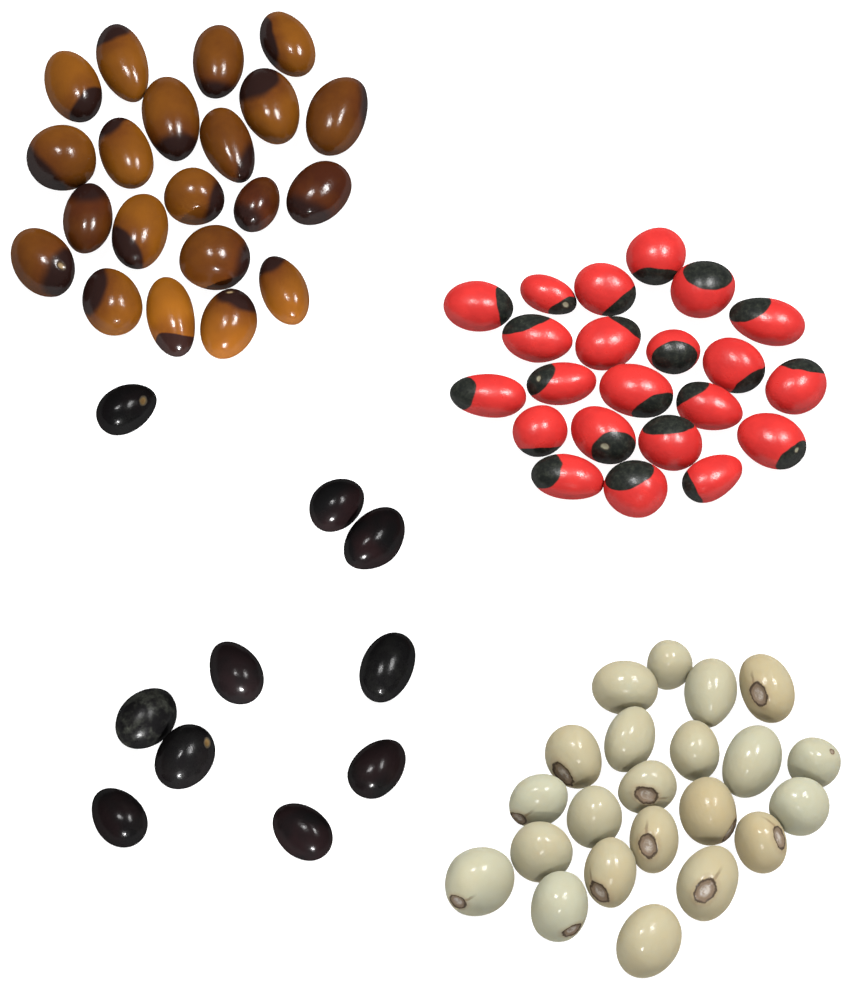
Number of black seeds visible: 10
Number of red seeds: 22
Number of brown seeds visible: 21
